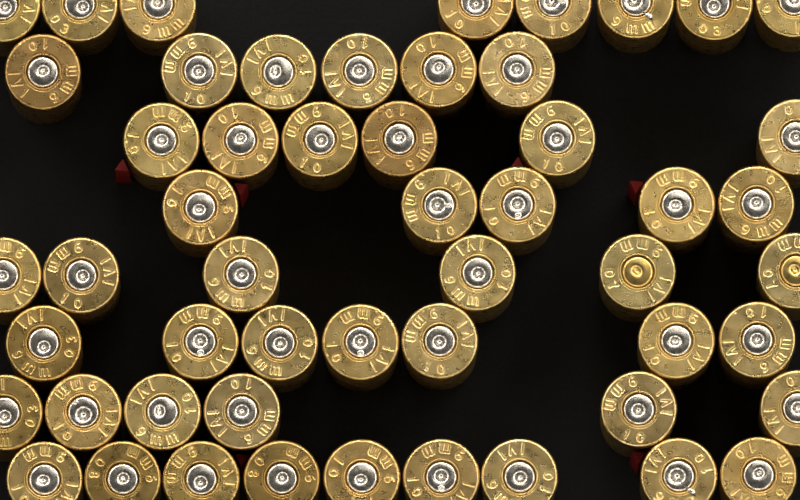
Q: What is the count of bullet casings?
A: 53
